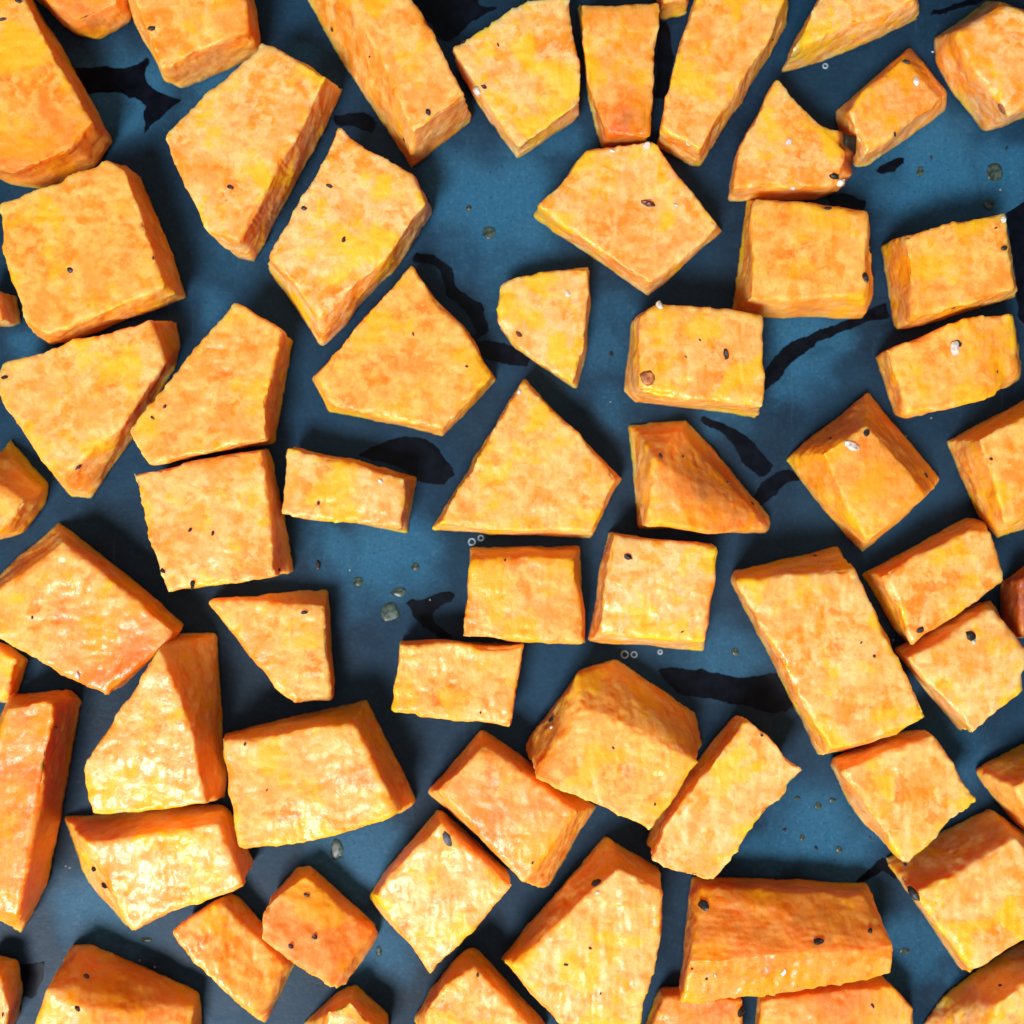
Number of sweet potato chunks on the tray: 64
